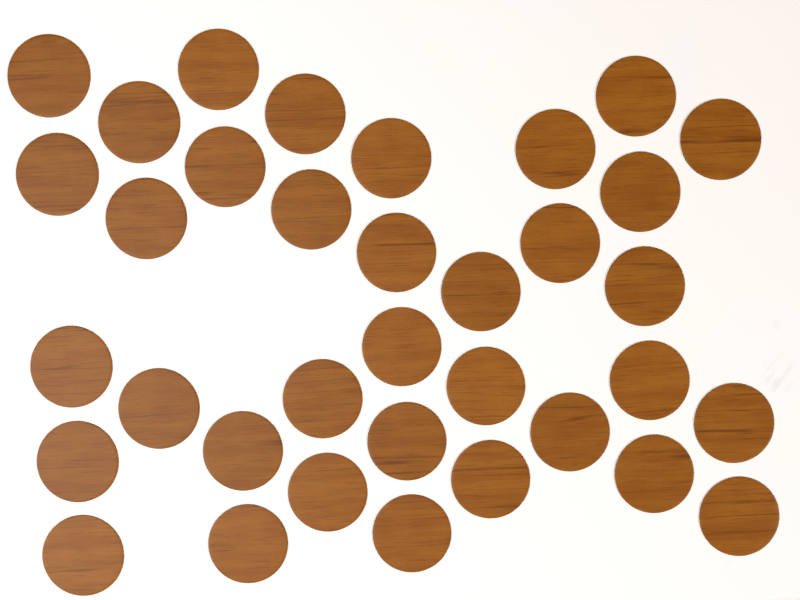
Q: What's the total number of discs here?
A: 35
